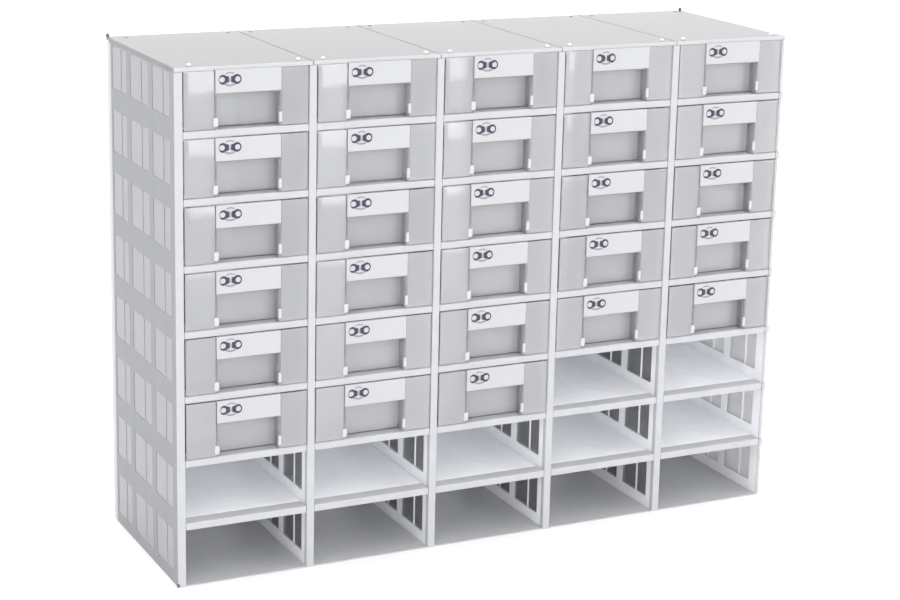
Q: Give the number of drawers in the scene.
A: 28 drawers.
